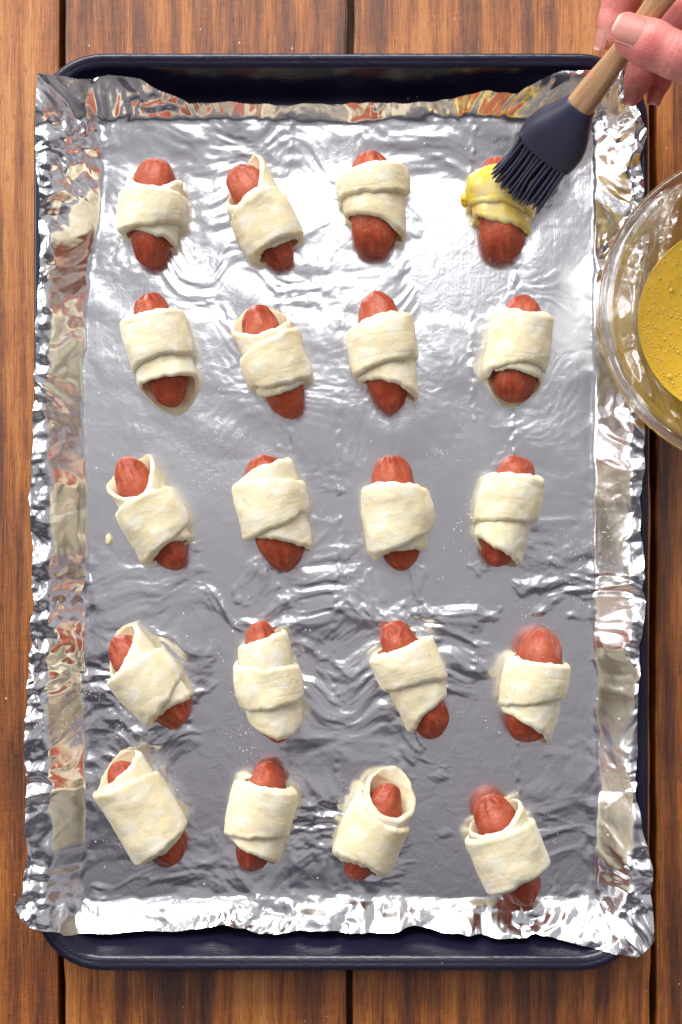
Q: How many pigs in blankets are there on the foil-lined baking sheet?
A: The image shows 20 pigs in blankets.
